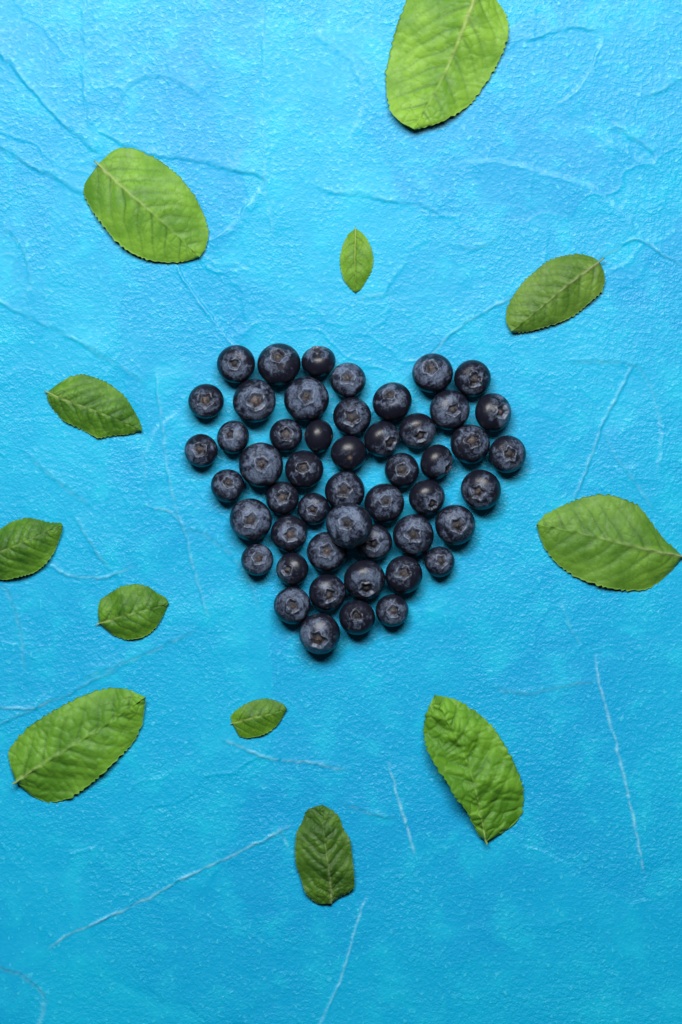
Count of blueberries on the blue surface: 50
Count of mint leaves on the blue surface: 12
